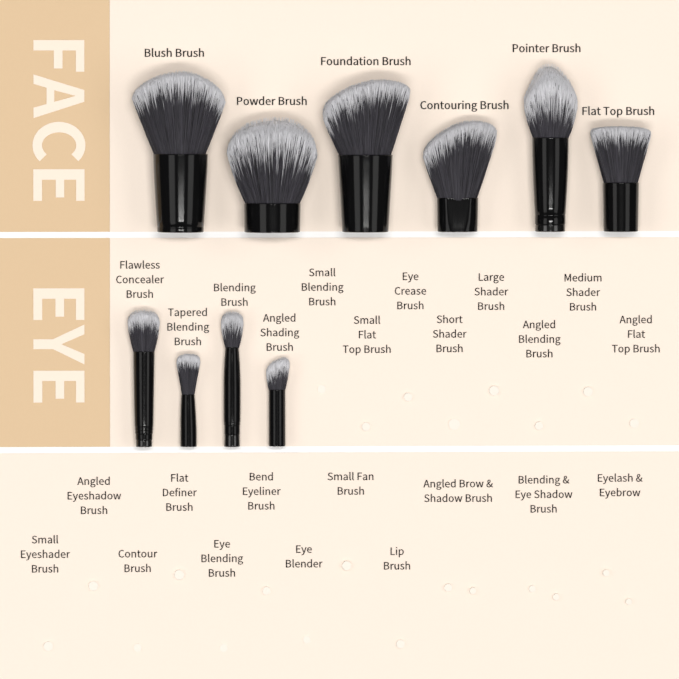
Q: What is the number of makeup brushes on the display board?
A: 10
